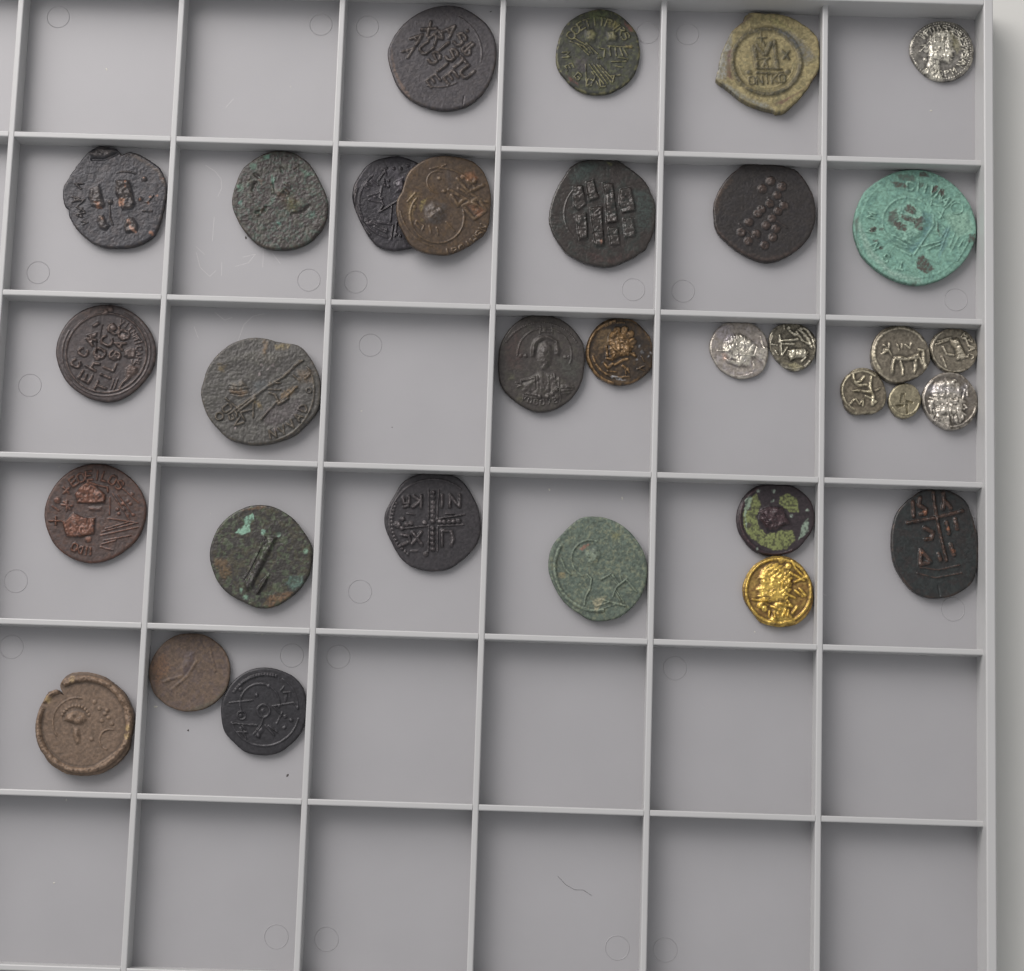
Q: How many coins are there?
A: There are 32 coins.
